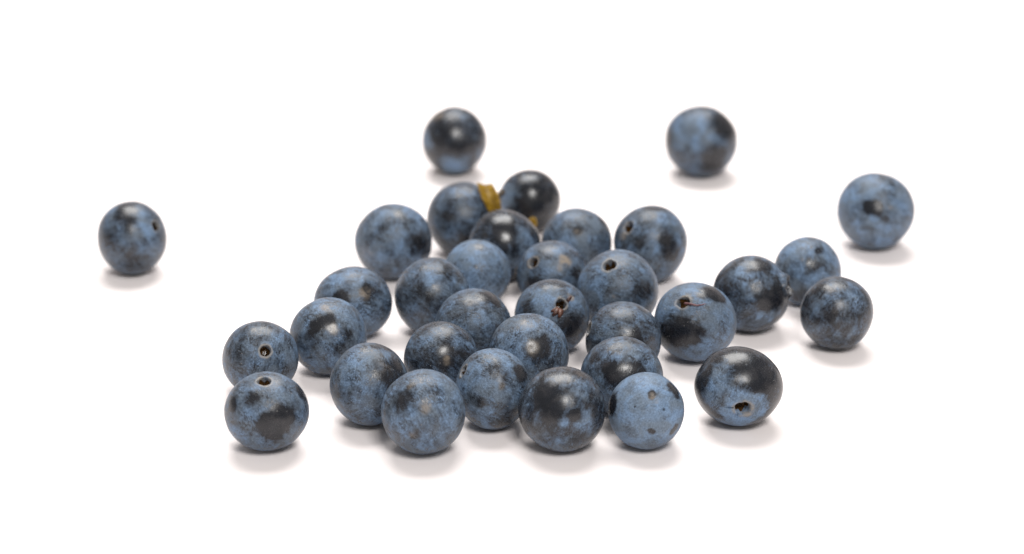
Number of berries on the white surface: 34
